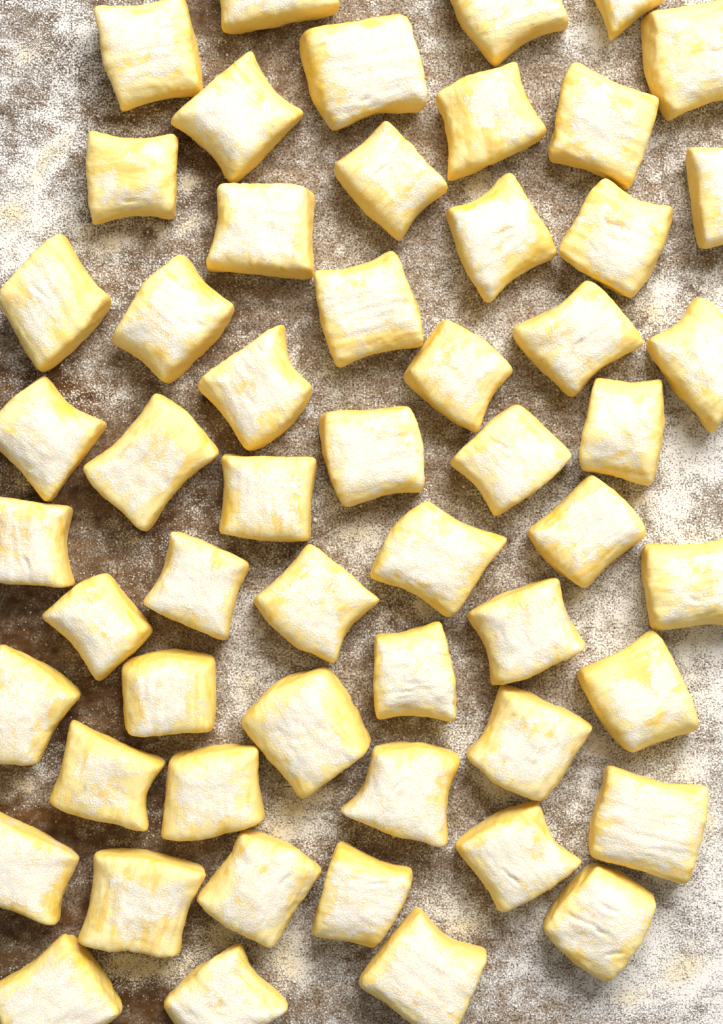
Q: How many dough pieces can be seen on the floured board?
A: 55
